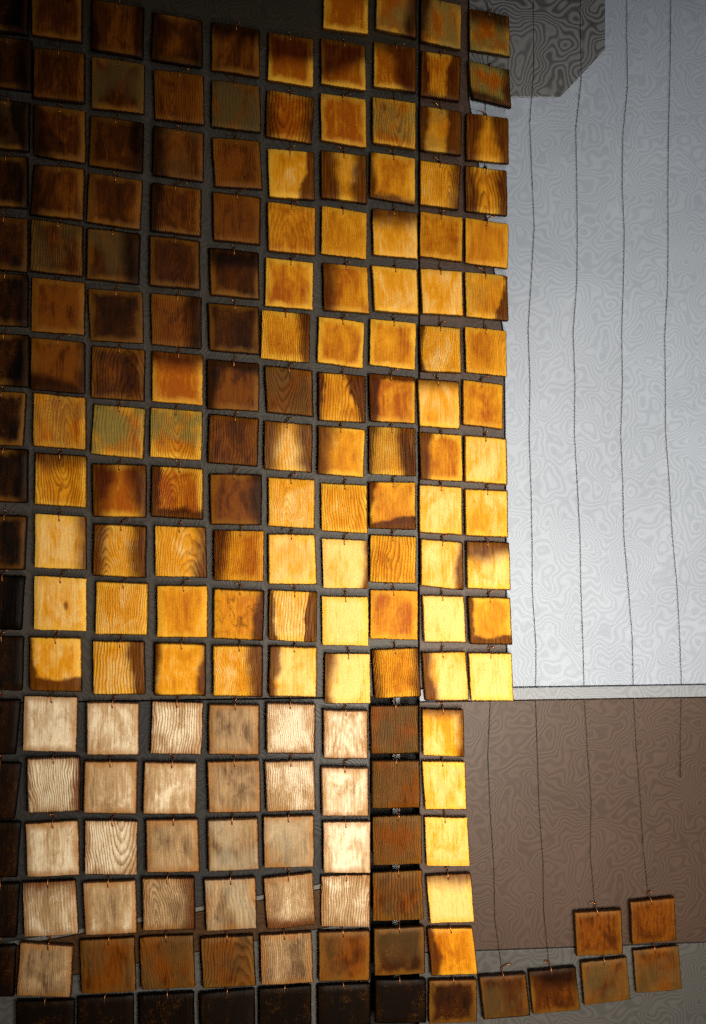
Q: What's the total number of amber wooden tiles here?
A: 87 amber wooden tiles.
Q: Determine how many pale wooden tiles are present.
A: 26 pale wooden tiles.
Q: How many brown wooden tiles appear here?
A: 70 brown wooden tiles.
